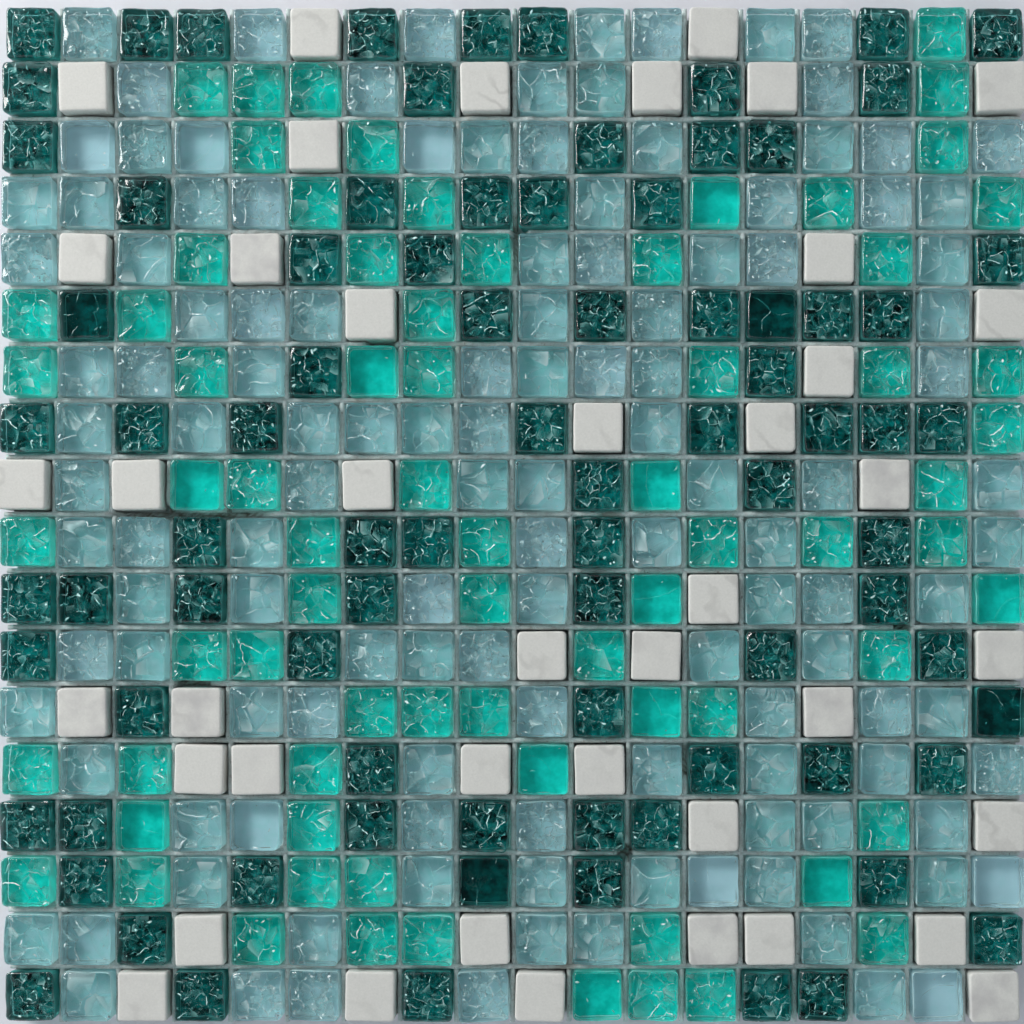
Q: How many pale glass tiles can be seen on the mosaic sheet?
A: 126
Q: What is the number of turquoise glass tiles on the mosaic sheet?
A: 73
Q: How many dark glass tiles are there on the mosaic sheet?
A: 83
